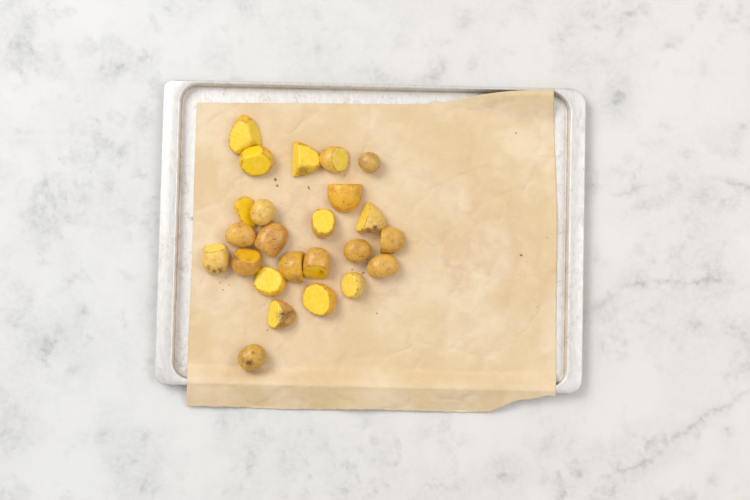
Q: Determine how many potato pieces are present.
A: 24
